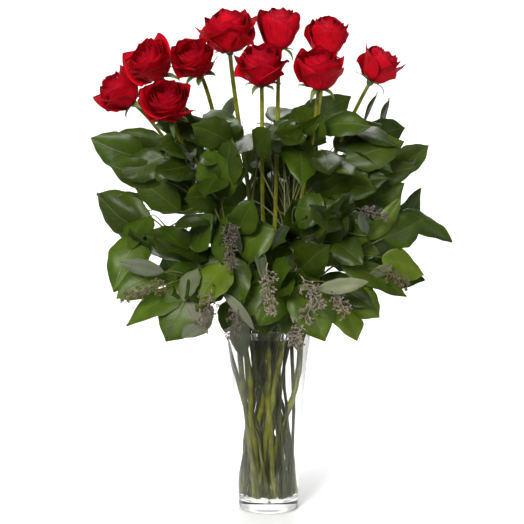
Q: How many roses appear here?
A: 10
